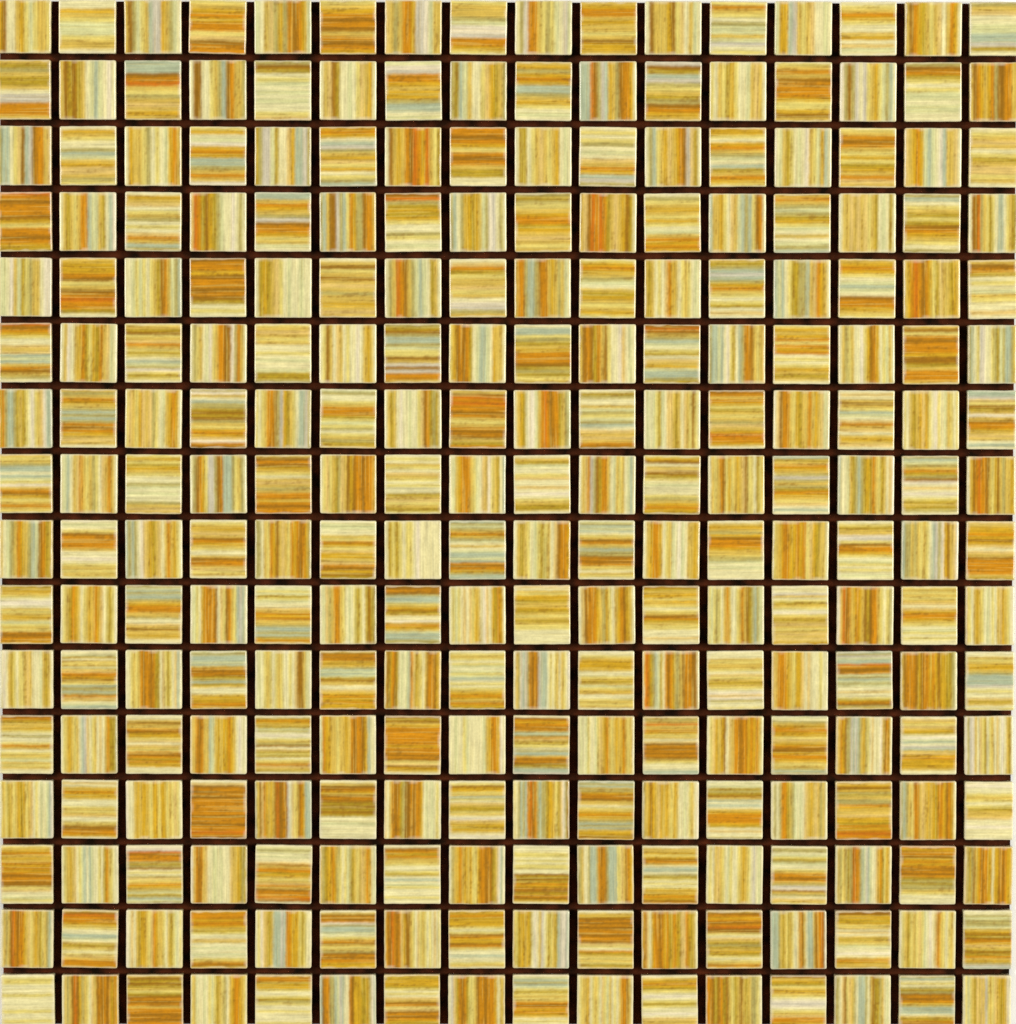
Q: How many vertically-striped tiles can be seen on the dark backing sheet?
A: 128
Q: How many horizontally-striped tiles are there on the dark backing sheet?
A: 128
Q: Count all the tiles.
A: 256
